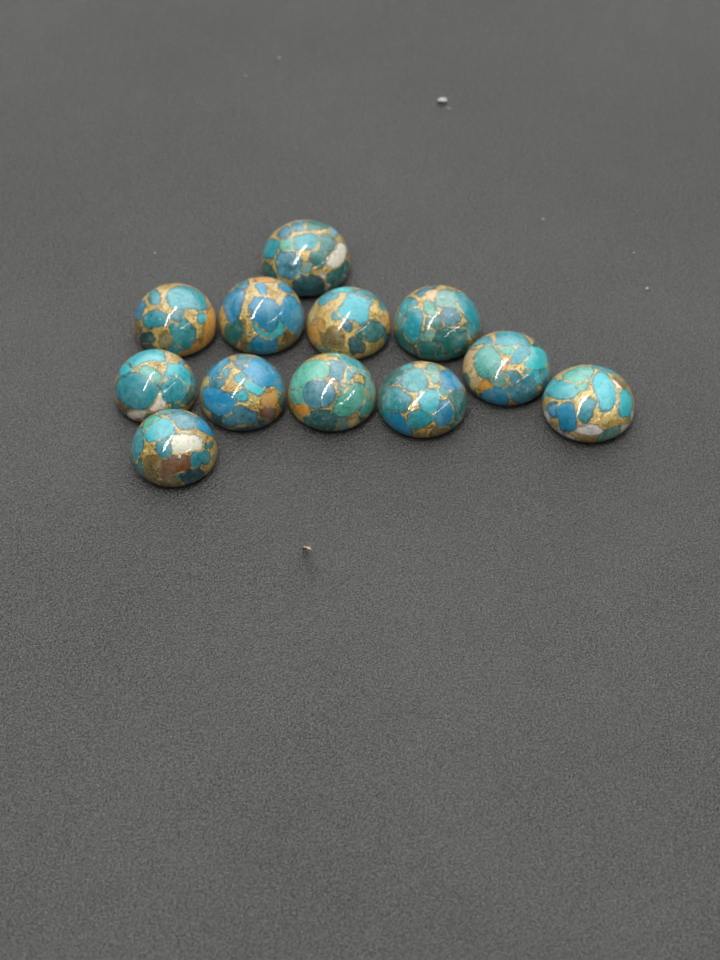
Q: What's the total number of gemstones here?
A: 12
